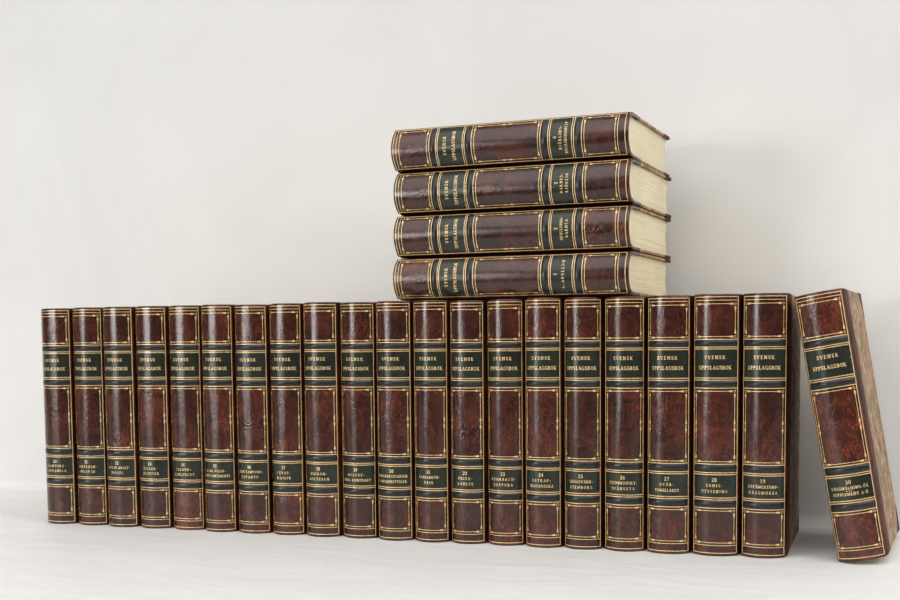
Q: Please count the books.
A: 25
